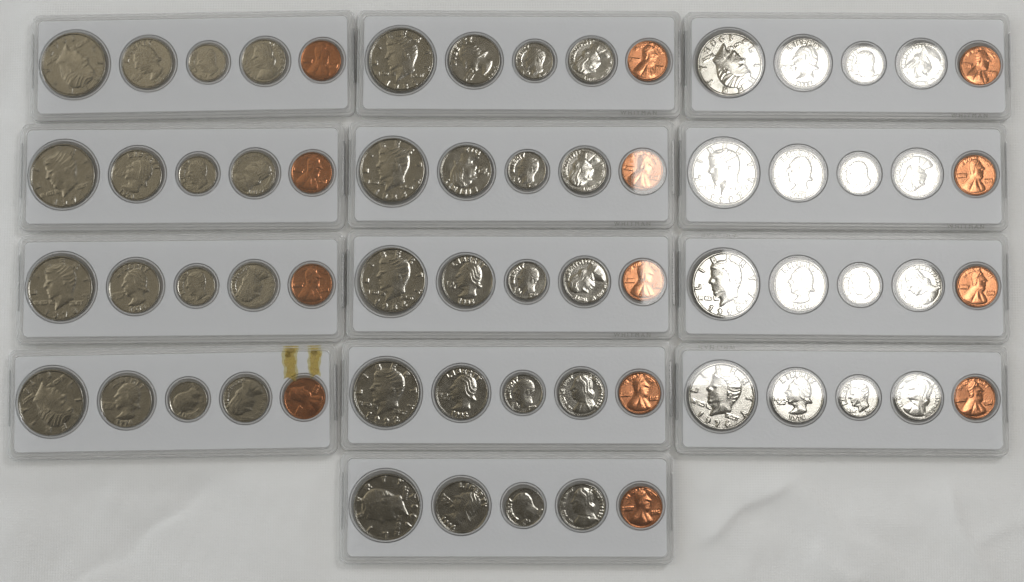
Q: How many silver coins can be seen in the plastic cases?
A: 52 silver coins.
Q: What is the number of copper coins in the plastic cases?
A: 13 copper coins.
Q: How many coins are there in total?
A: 65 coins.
